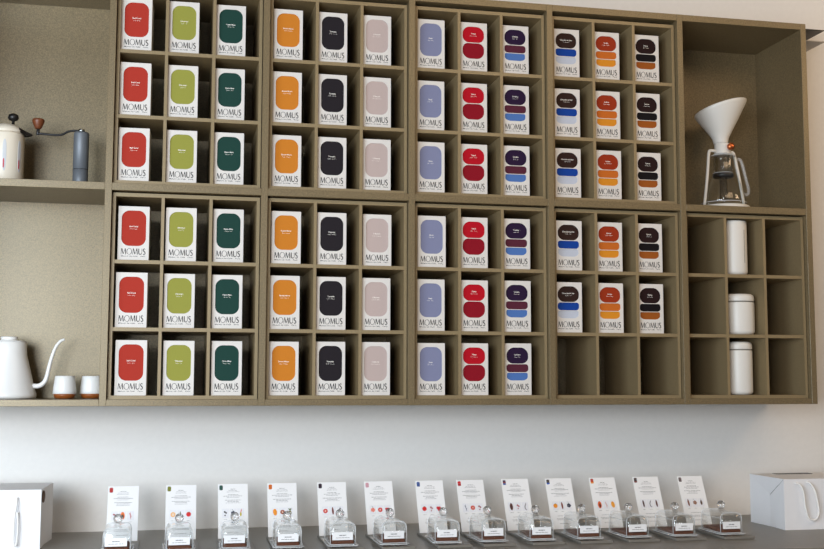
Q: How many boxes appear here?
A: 69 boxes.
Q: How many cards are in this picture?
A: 13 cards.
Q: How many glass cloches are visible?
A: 13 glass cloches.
